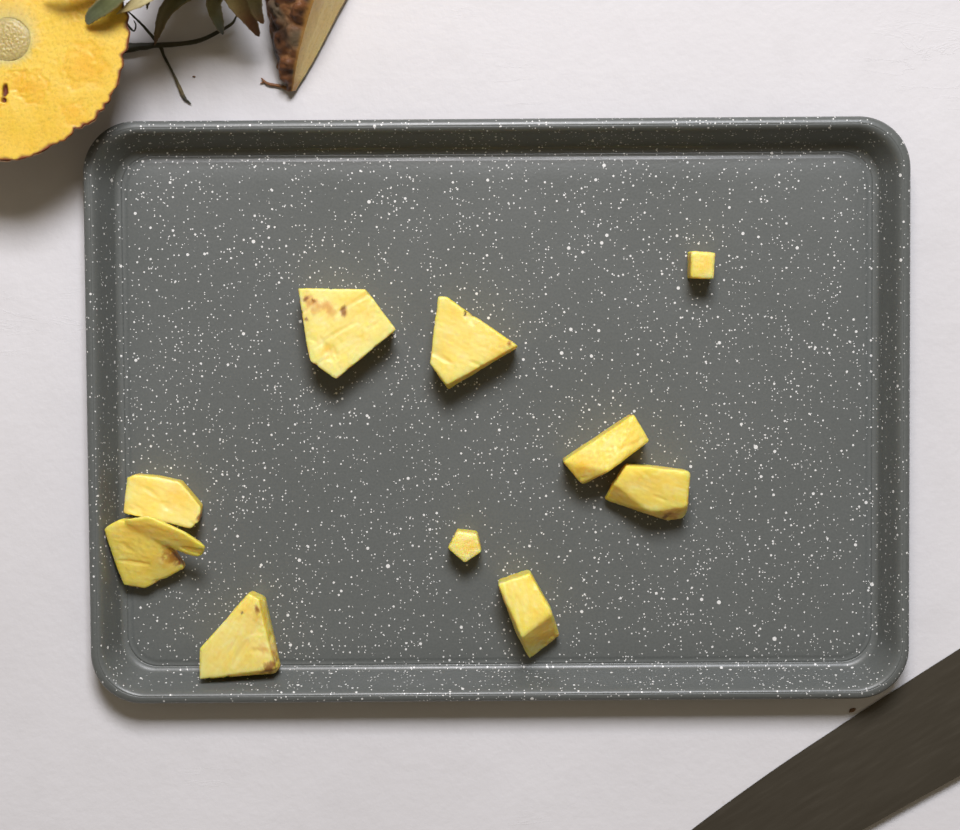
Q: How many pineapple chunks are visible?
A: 10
